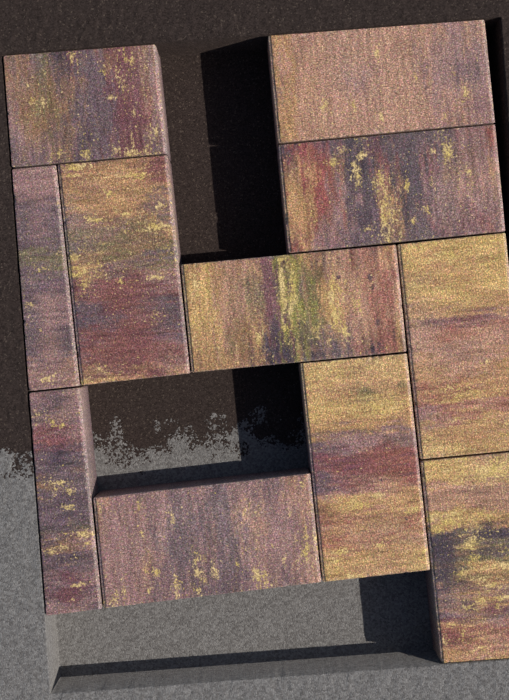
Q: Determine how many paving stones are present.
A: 11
